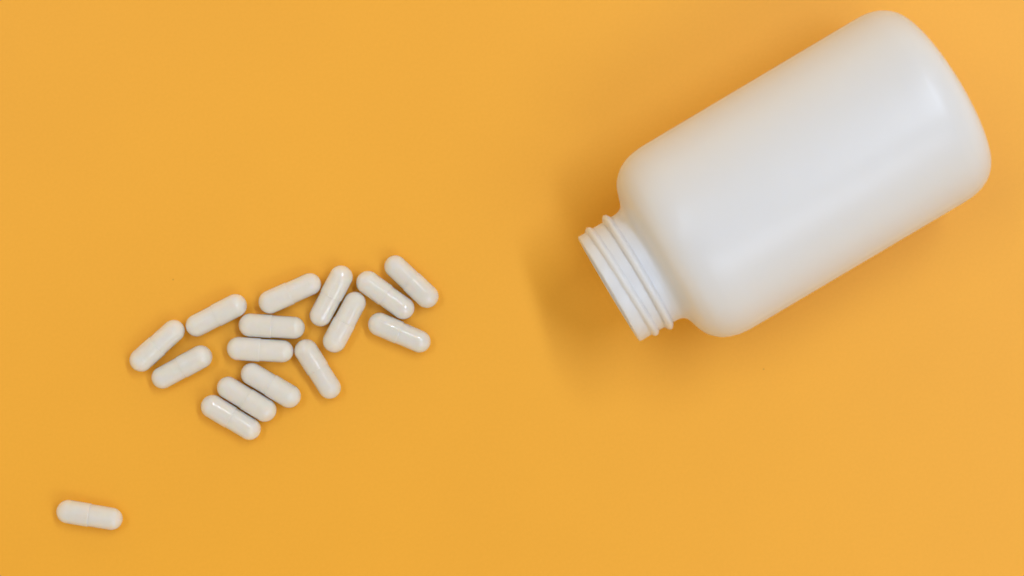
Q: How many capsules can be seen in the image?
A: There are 16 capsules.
